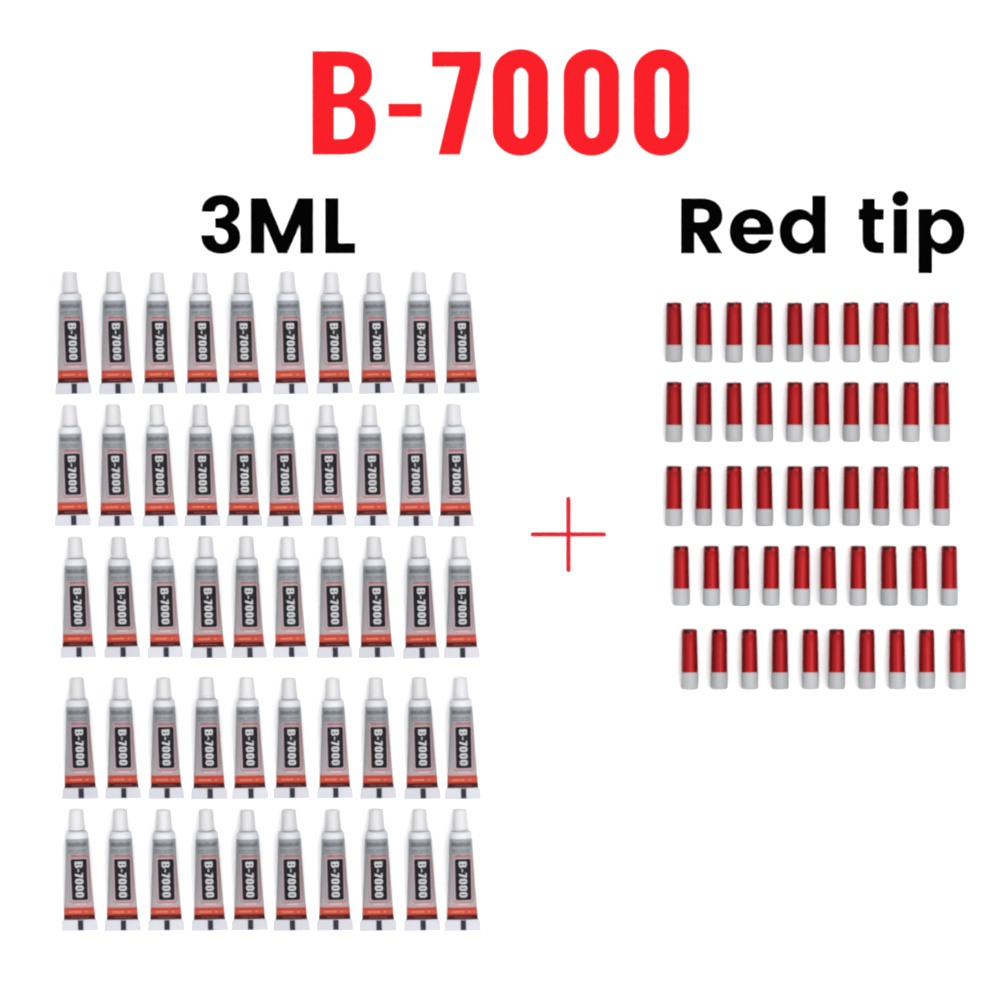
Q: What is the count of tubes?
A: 50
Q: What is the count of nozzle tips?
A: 50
